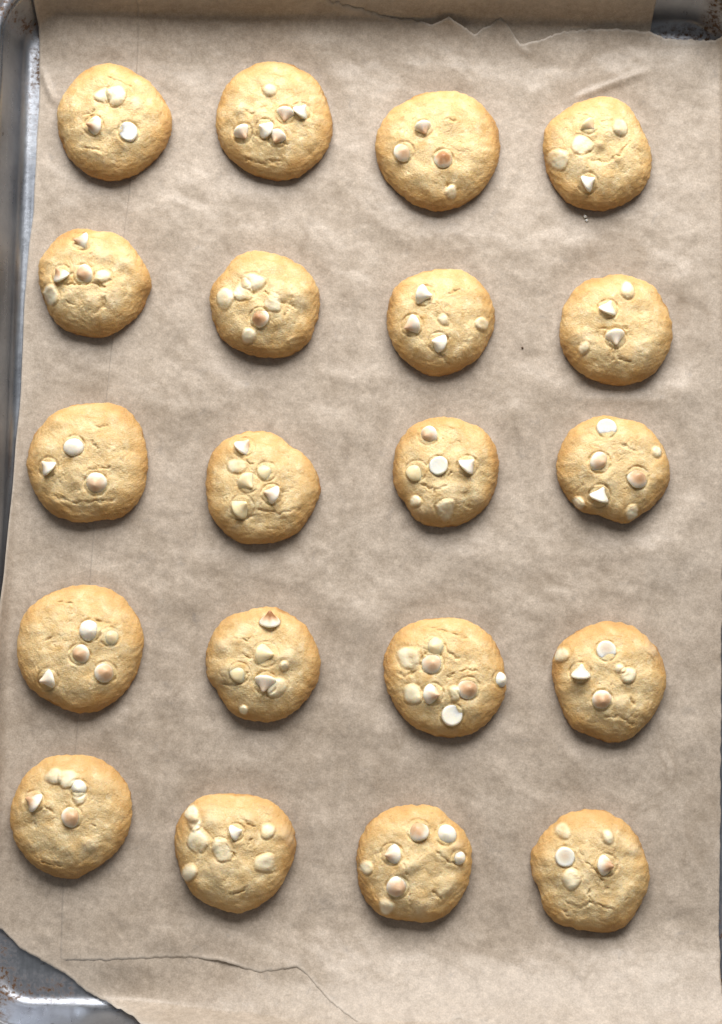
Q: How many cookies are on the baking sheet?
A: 20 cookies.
